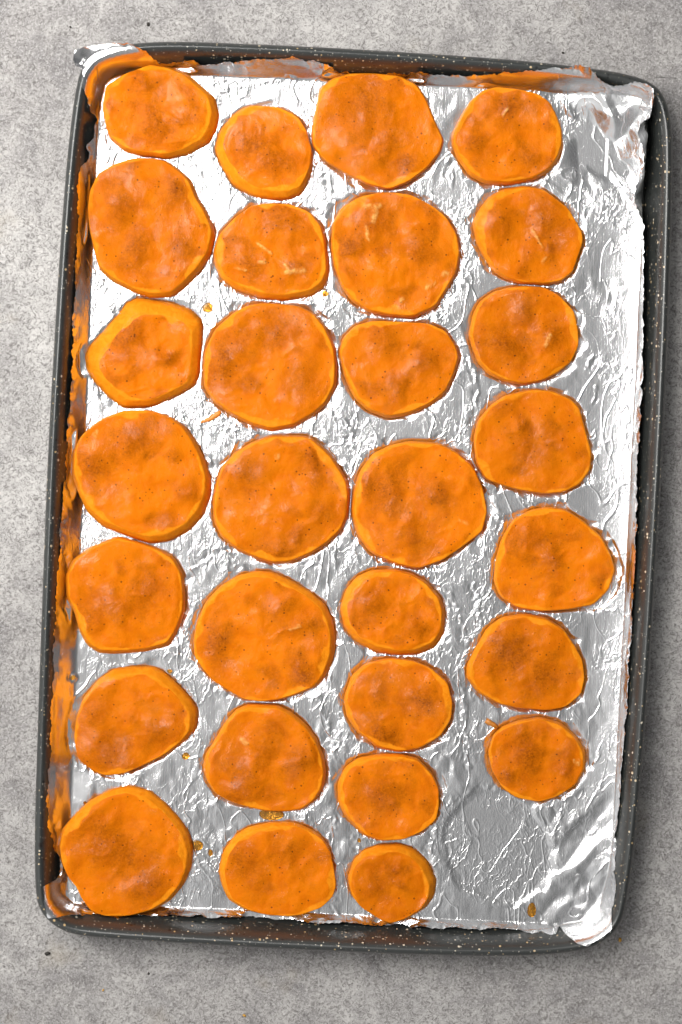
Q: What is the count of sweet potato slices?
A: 29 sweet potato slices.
